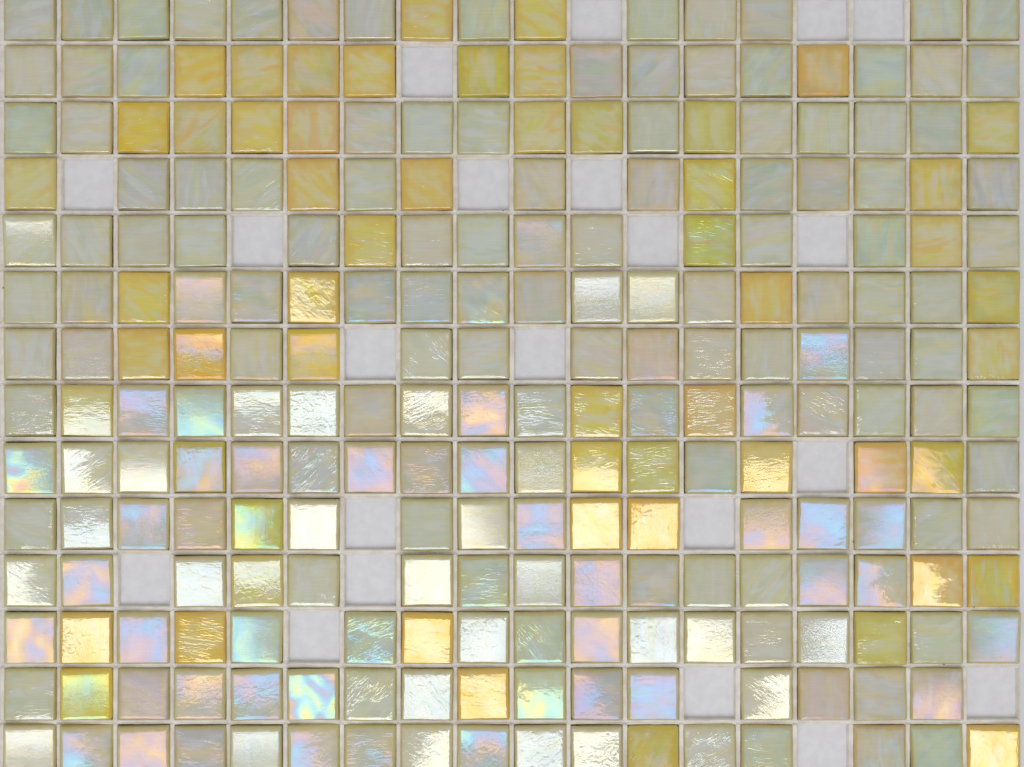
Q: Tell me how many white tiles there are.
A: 175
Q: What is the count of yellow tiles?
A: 56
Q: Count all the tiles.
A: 231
